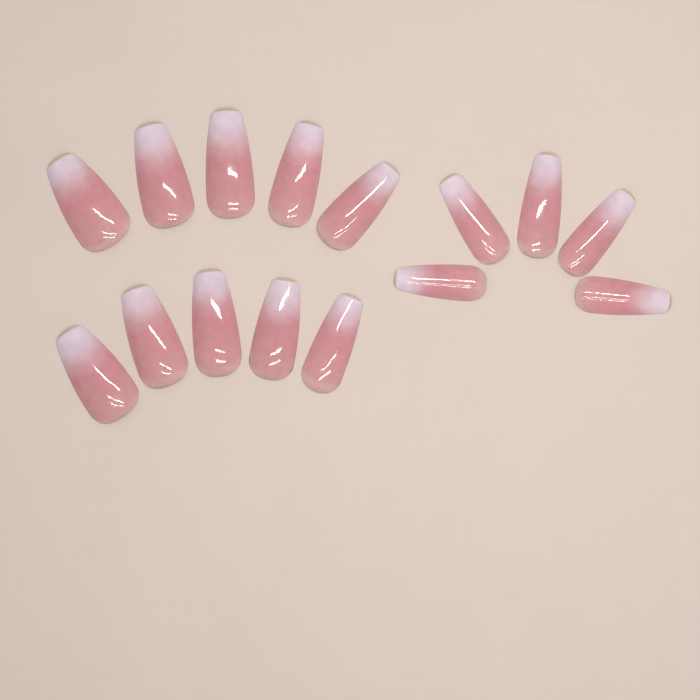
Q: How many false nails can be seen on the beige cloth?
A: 15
